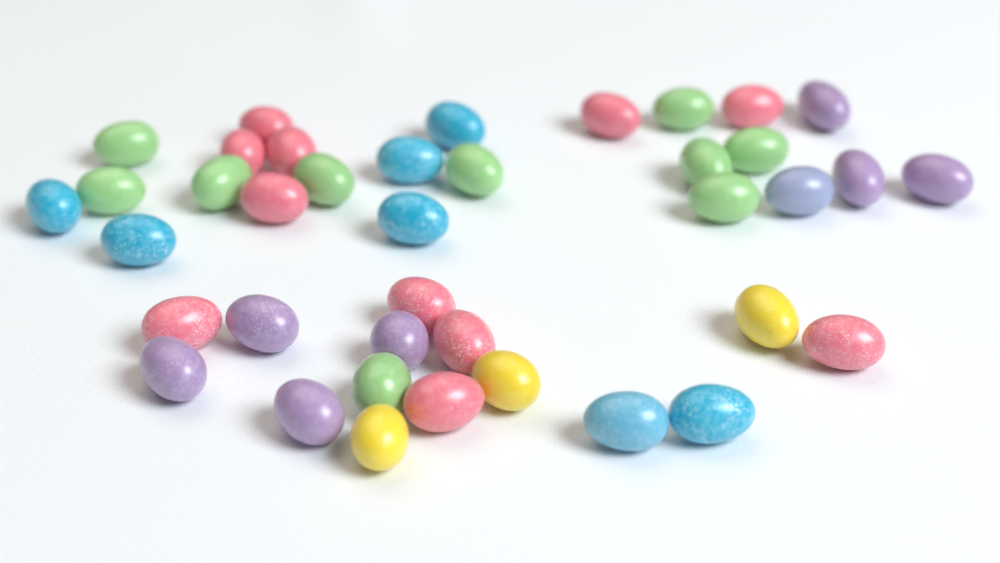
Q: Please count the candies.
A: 39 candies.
